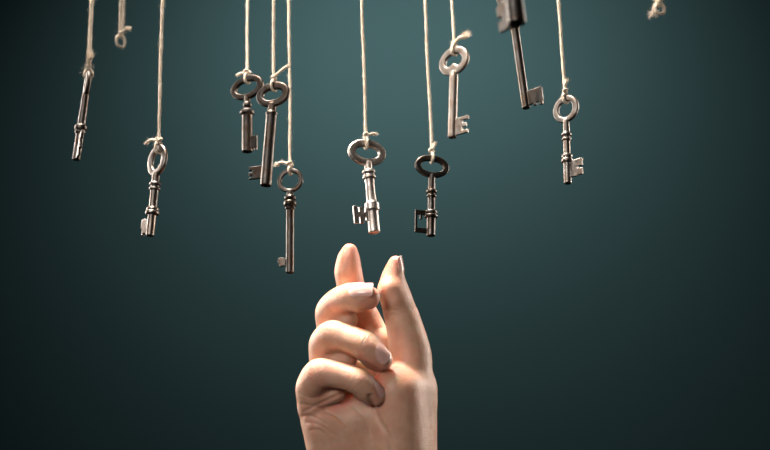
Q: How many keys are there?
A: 11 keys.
